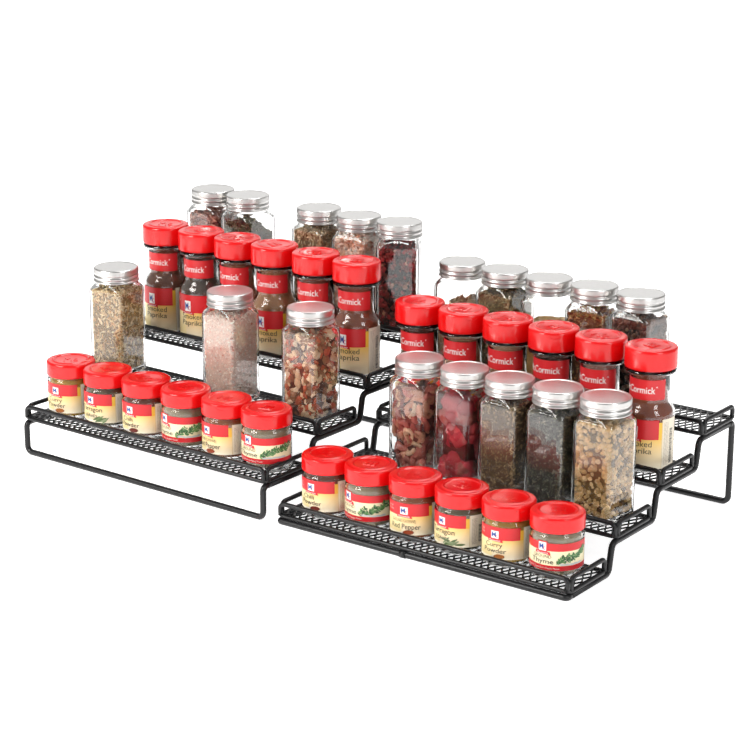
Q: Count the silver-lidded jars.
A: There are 18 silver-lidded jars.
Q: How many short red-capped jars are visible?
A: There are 12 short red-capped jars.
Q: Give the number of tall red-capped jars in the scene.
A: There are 12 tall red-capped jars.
